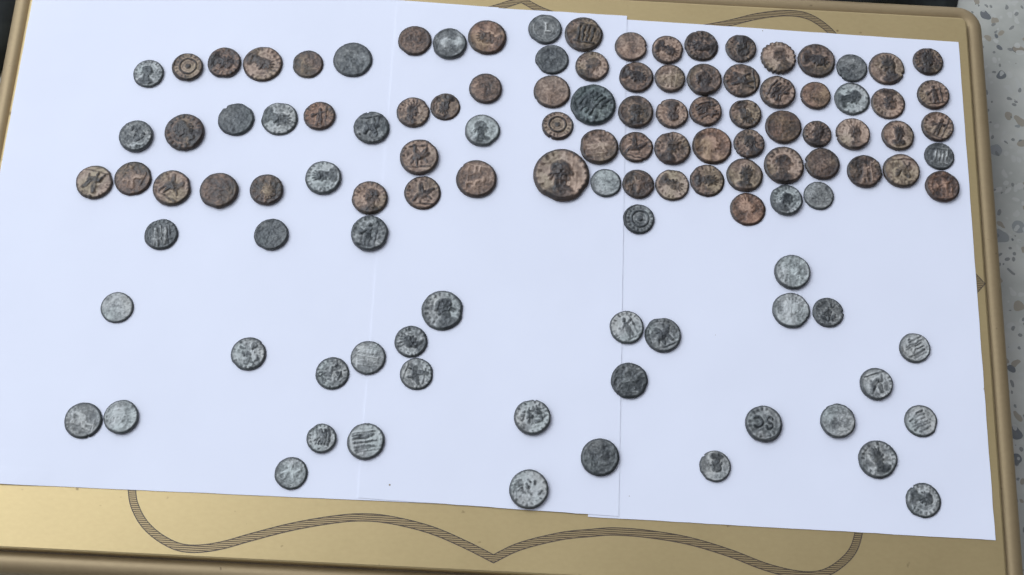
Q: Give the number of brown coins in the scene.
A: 65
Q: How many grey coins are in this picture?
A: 51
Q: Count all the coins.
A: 116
